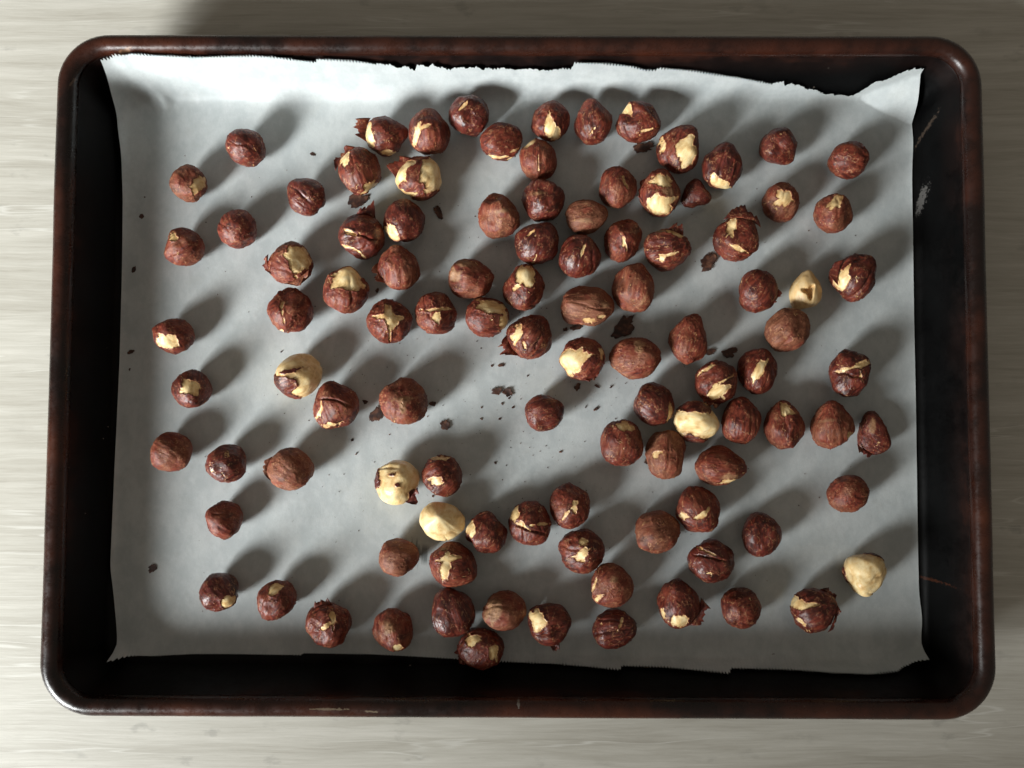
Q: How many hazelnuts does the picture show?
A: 103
